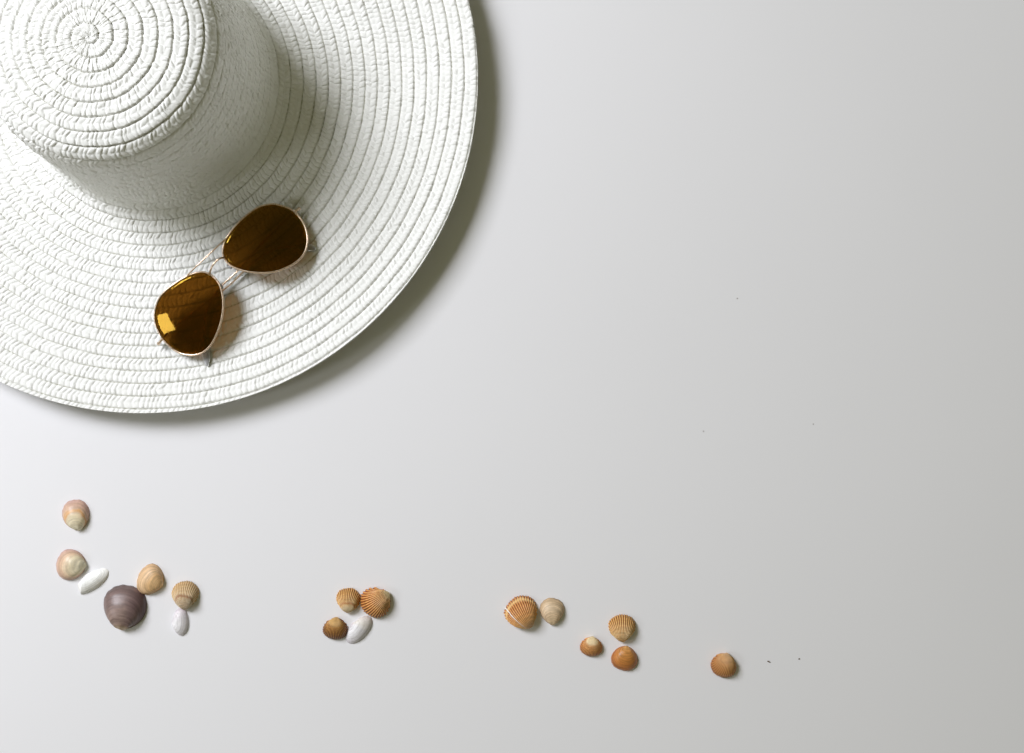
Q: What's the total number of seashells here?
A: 17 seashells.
